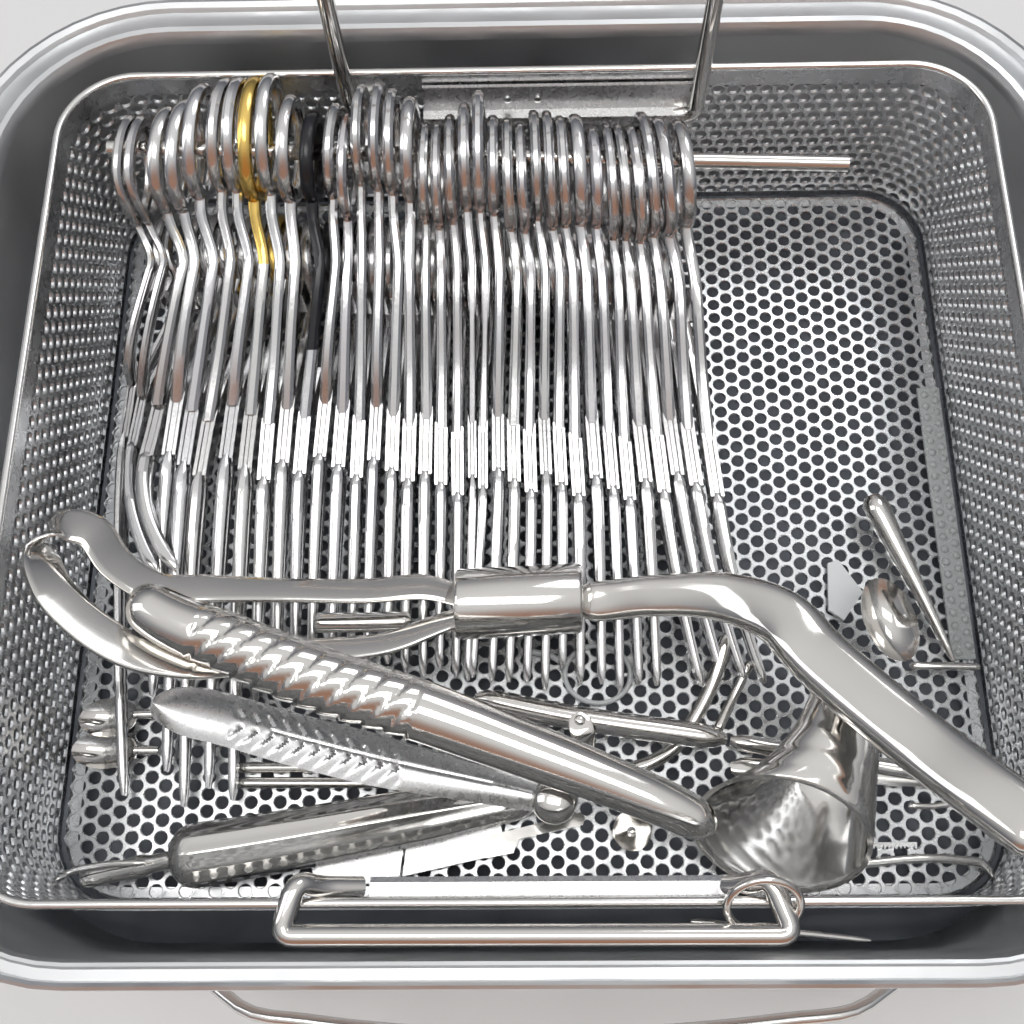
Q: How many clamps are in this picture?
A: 36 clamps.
